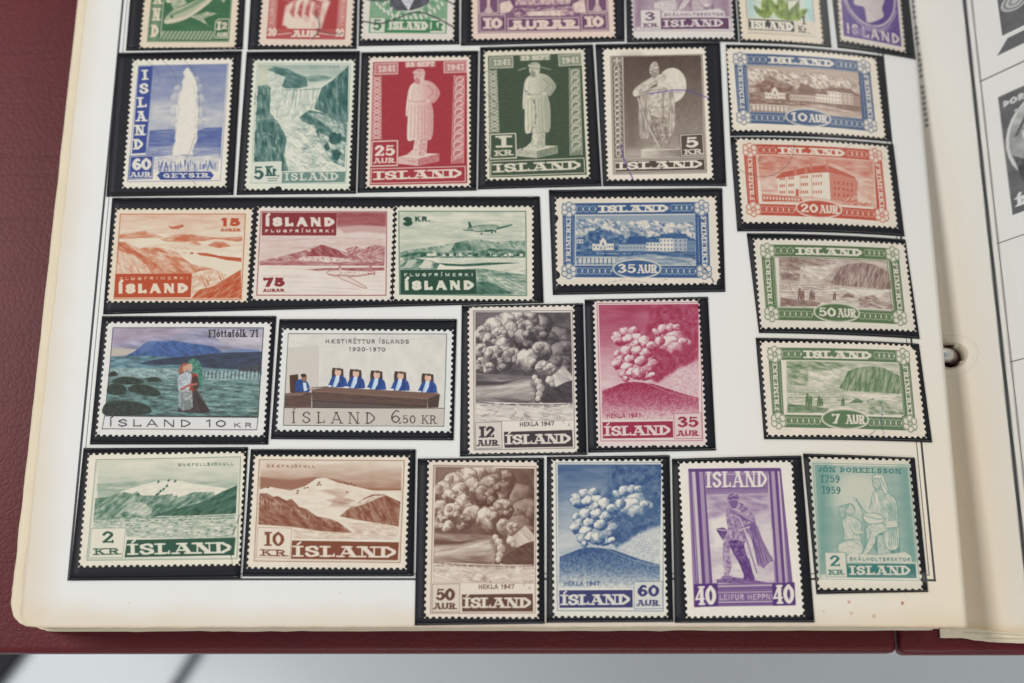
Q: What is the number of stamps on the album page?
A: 30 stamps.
